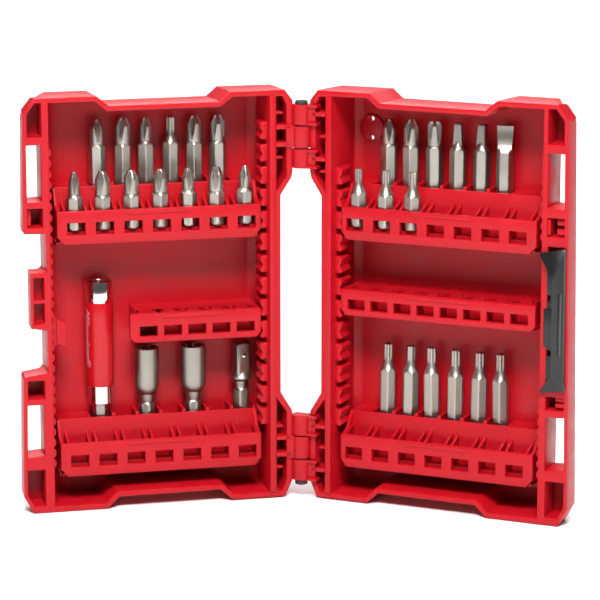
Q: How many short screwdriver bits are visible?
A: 10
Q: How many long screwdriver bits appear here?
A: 18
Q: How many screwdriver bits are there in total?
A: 28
